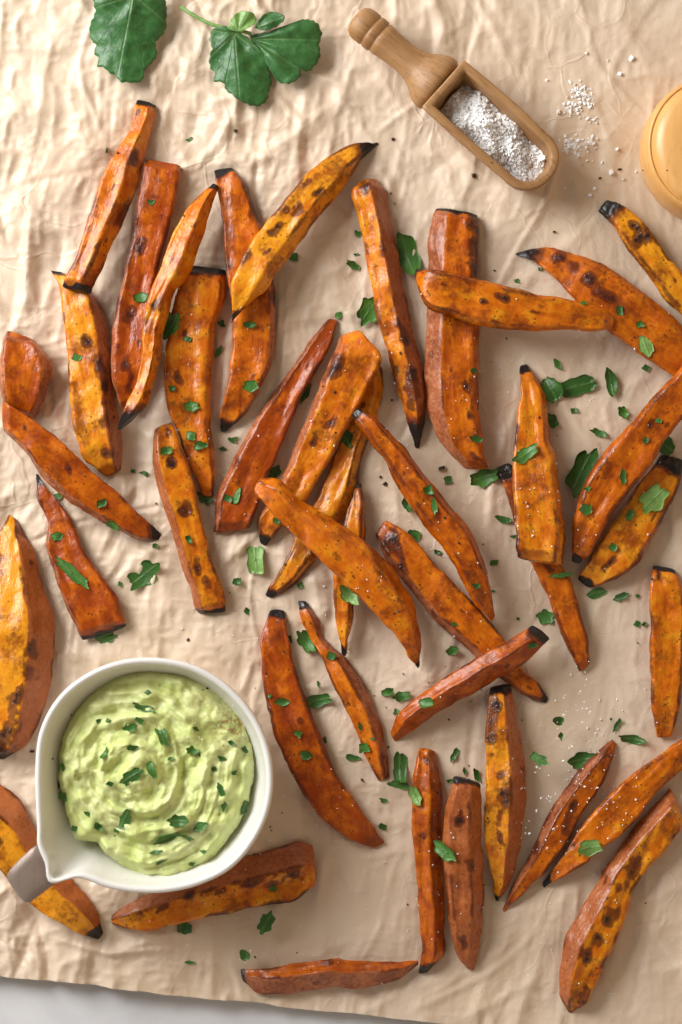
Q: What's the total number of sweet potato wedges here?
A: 41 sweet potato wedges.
